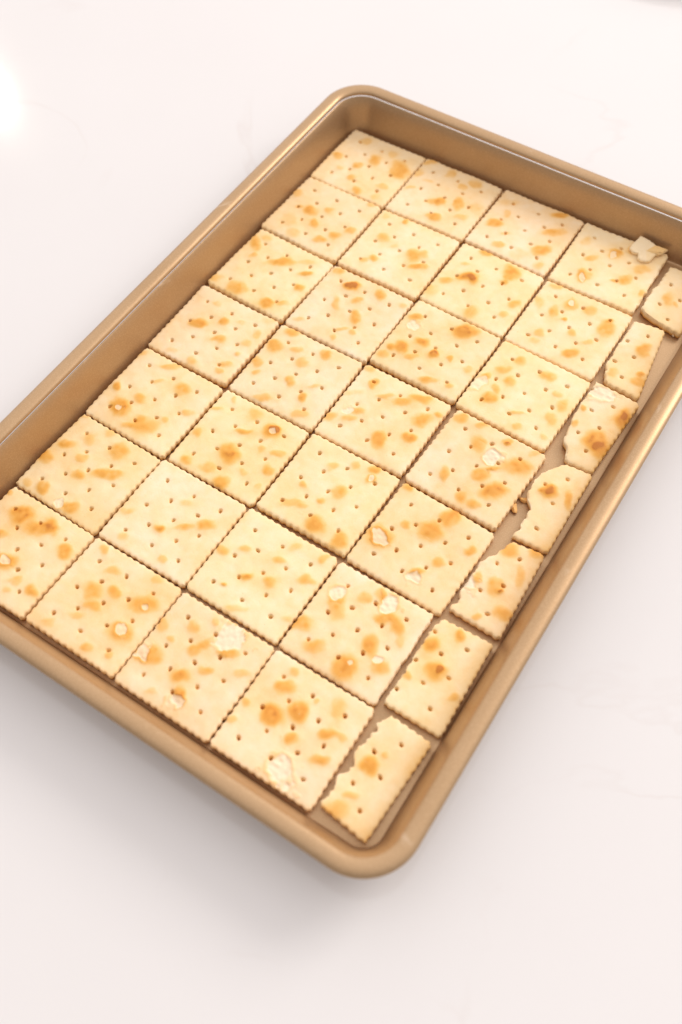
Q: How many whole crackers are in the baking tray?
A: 28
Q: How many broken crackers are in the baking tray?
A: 7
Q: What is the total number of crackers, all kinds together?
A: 35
